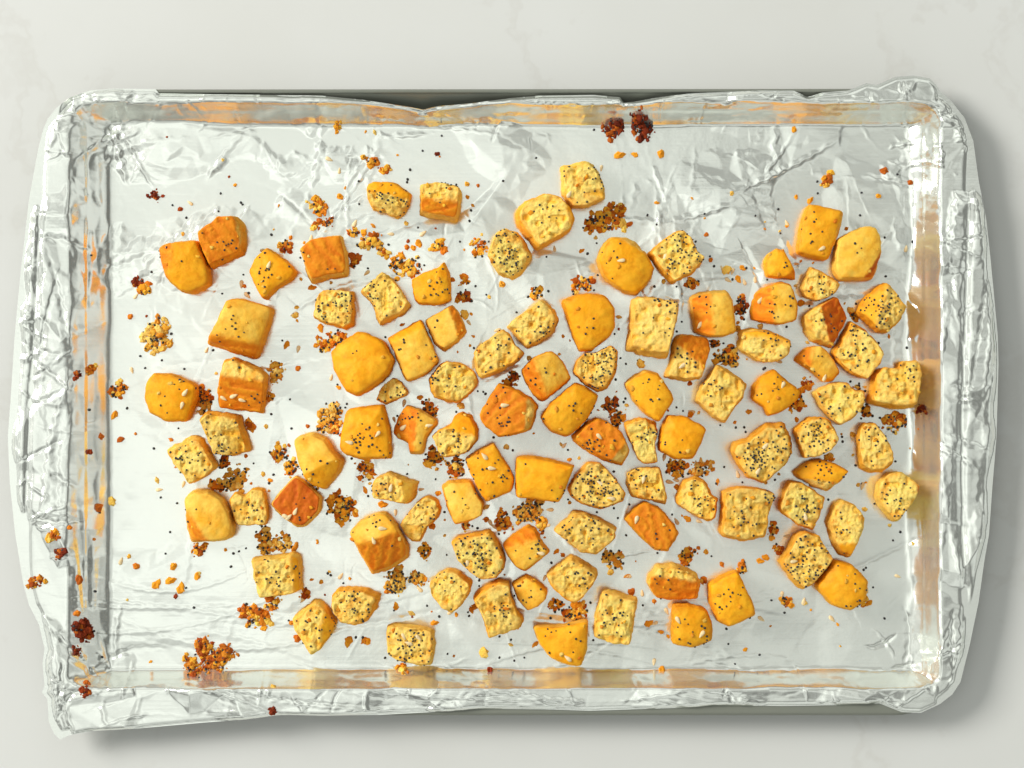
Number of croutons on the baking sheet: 95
